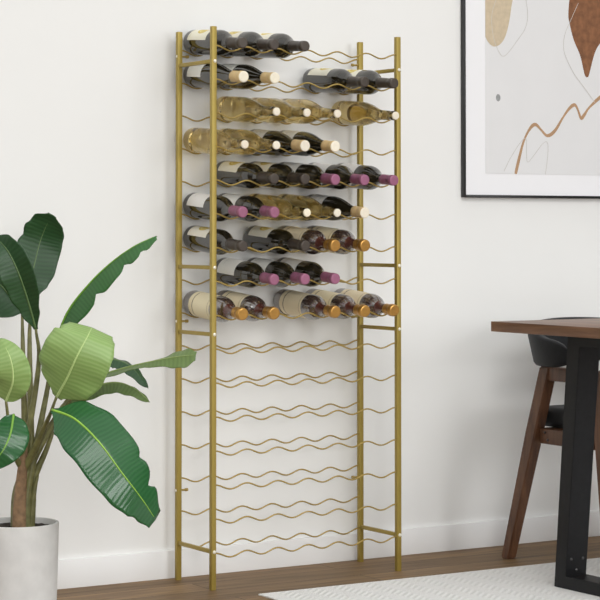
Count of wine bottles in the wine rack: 37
